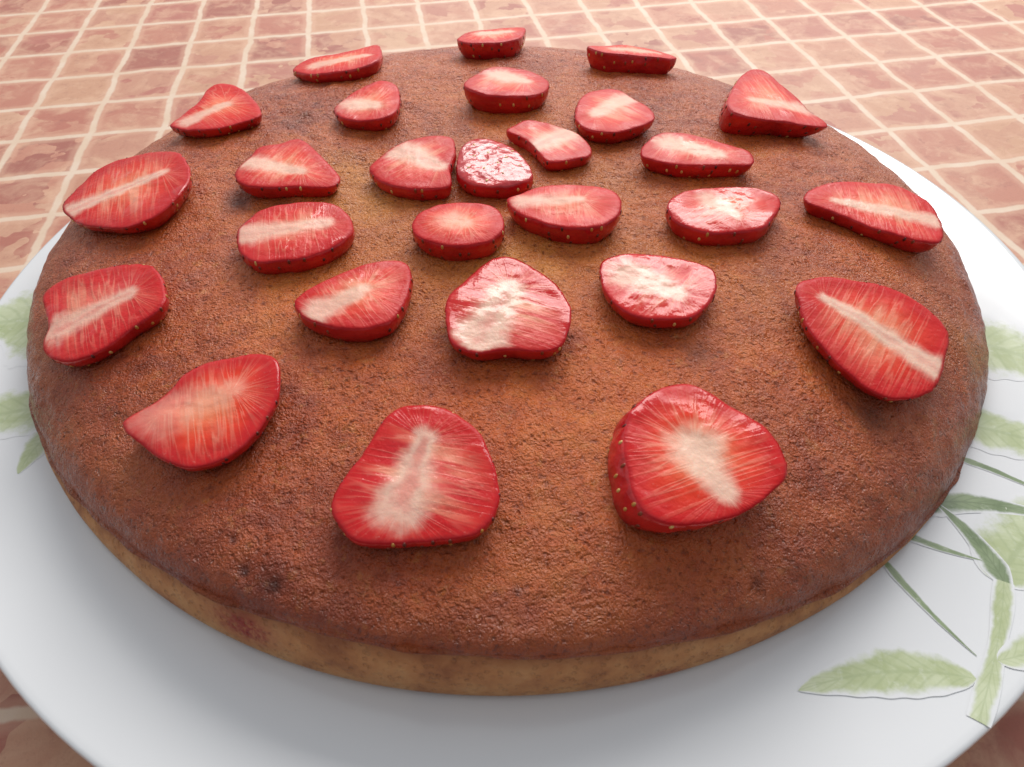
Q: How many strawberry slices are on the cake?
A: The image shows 27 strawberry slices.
